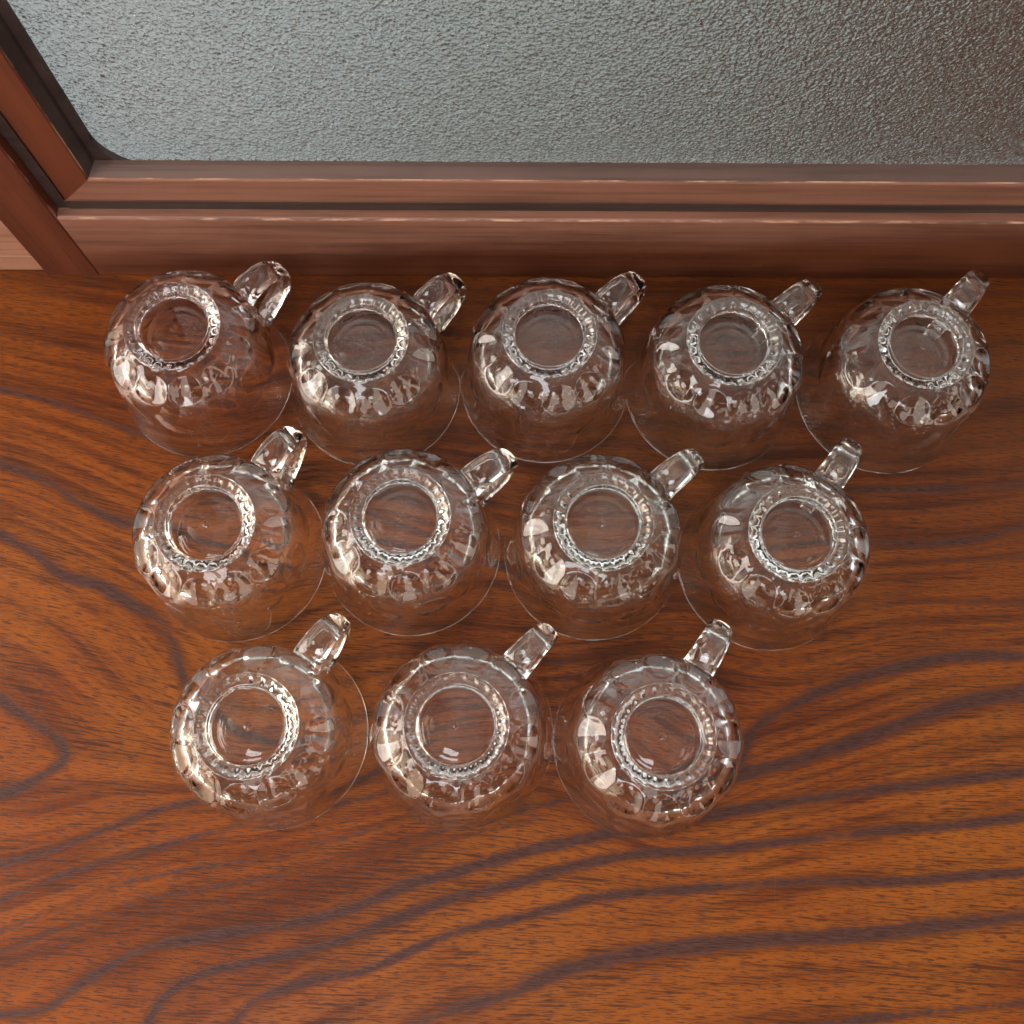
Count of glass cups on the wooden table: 12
